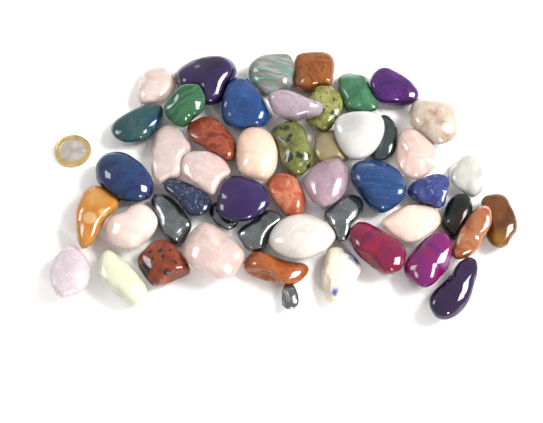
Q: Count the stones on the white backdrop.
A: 50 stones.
